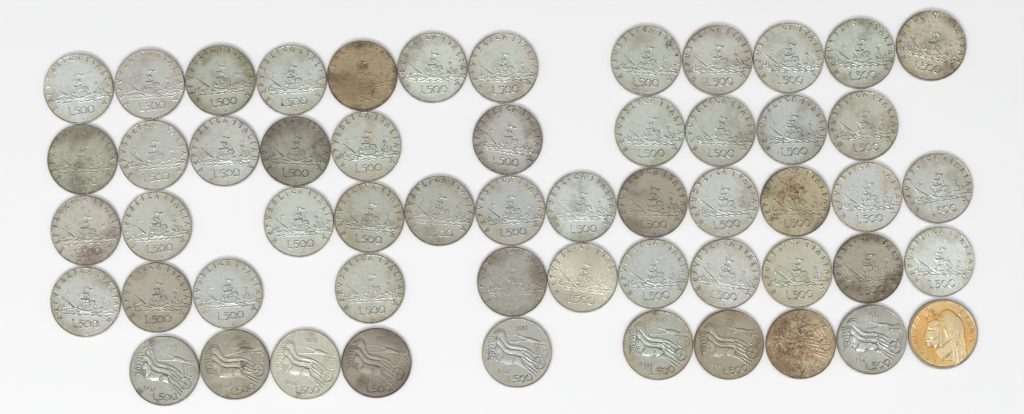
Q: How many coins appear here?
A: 55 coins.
